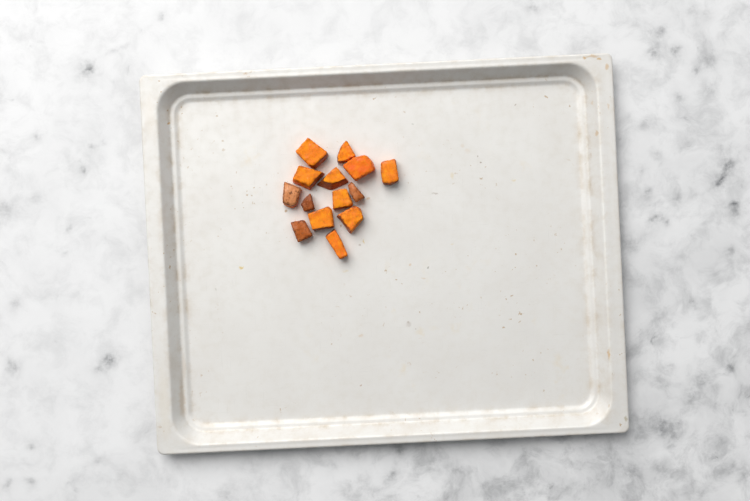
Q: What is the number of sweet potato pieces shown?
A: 14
